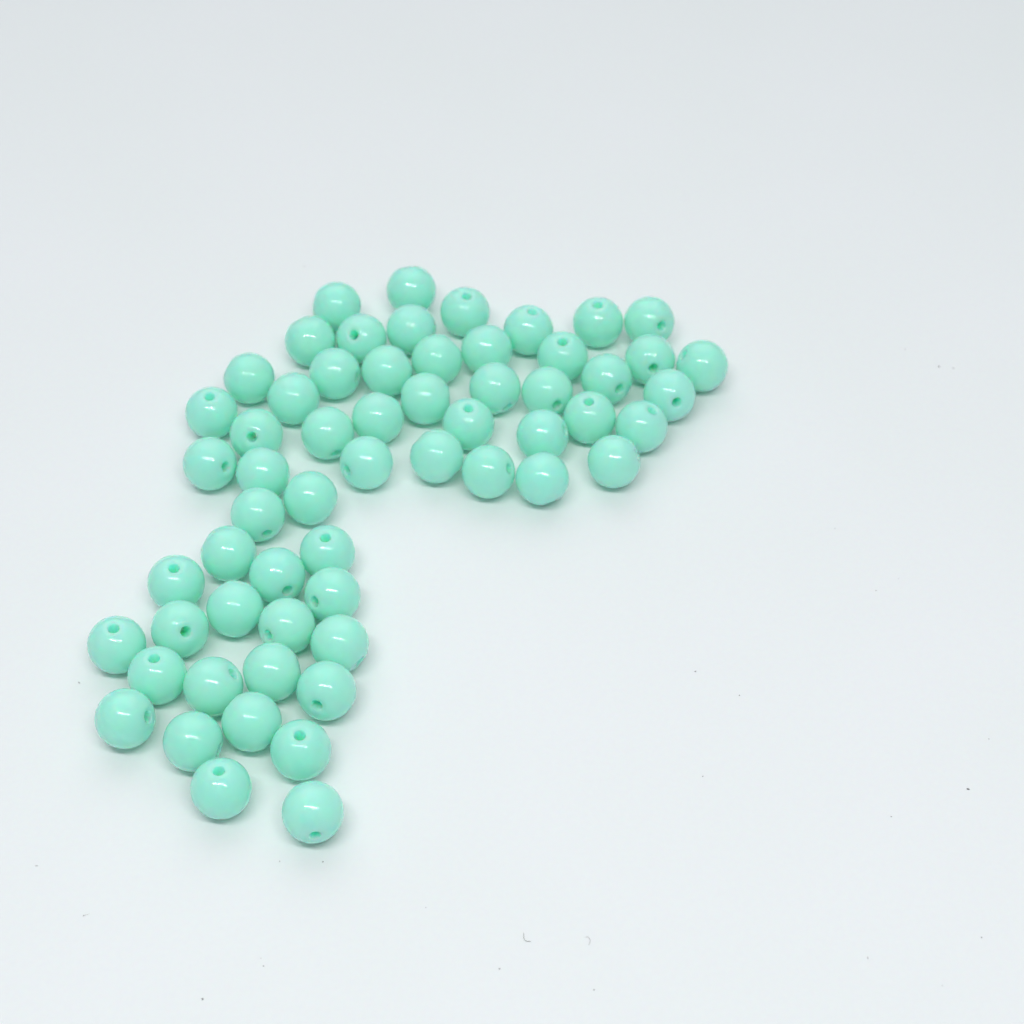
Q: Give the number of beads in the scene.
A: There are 60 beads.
